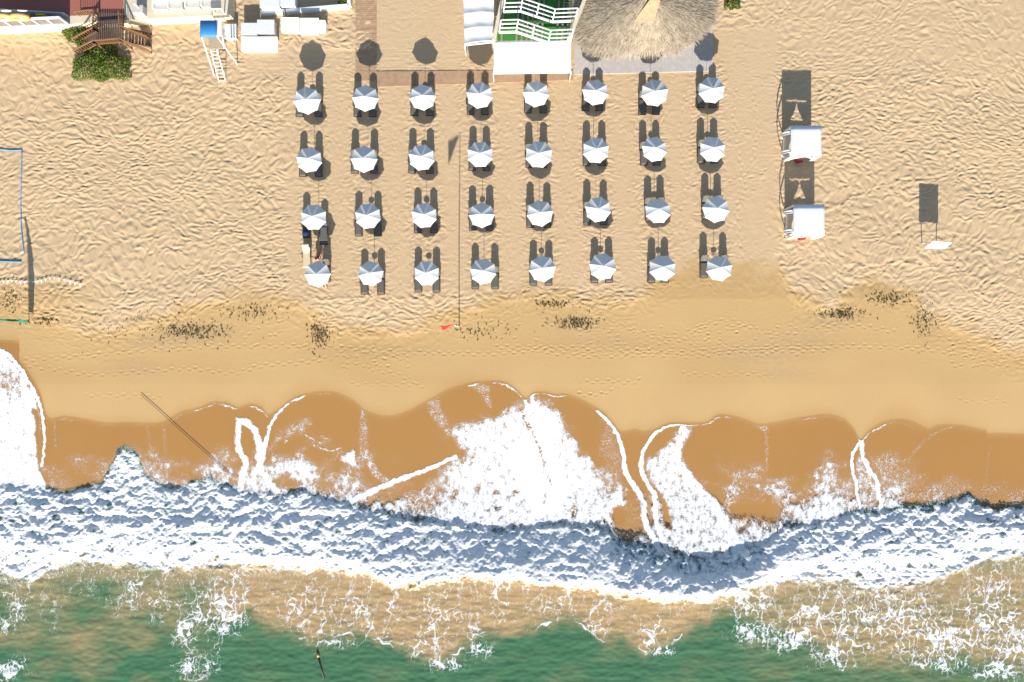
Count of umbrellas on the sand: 32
